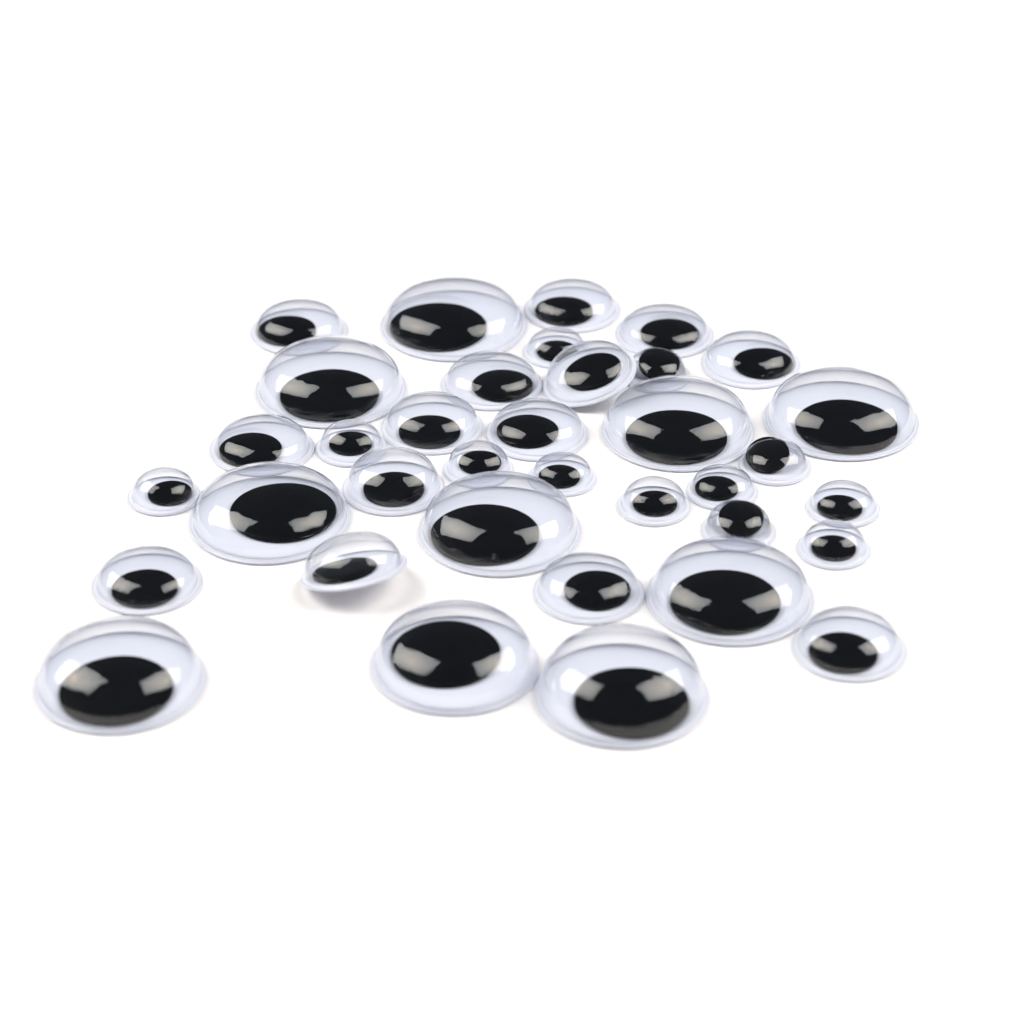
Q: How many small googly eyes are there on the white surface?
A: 12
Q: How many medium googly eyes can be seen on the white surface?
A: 14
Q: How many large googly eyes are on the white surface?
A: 10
